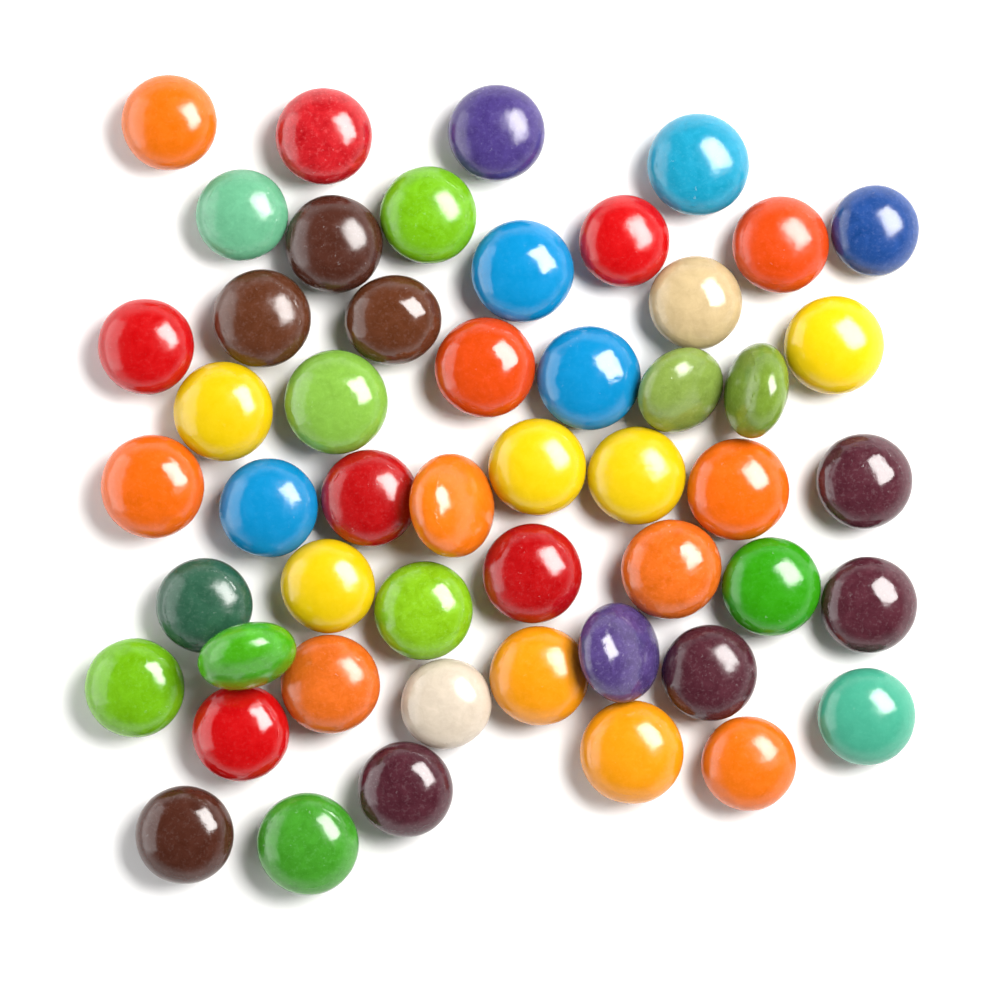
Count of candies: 51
